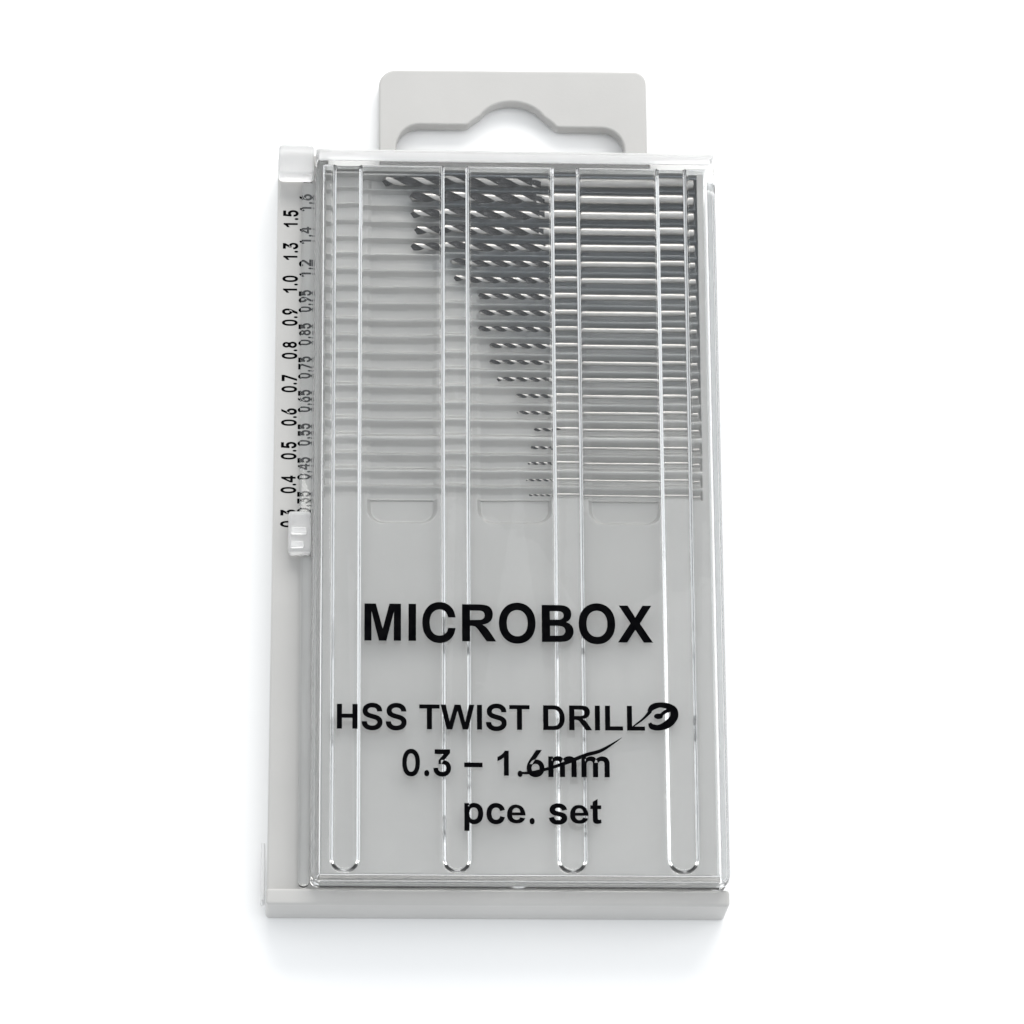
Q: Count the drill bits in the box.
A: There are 20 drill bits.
